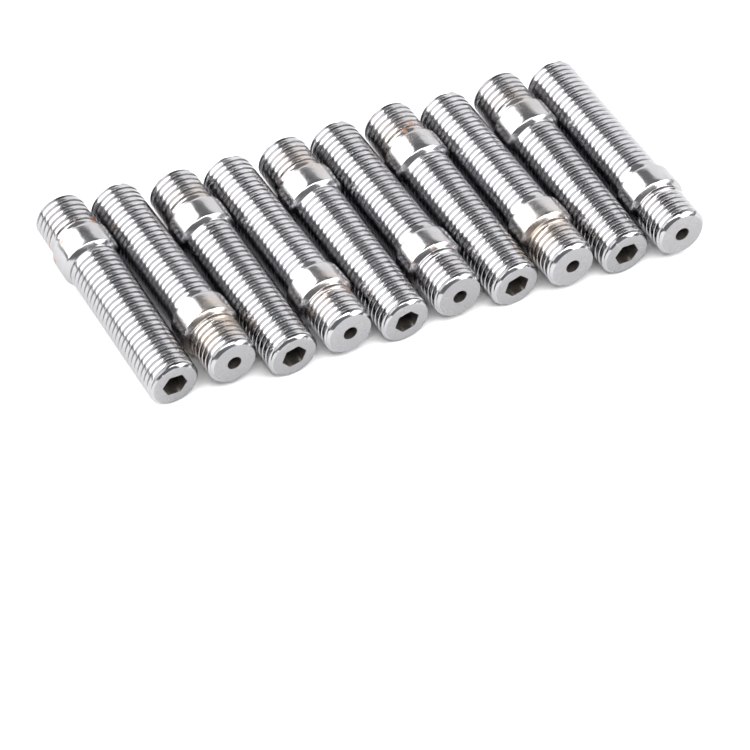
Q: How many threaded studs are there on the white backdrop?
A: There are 10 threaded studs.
